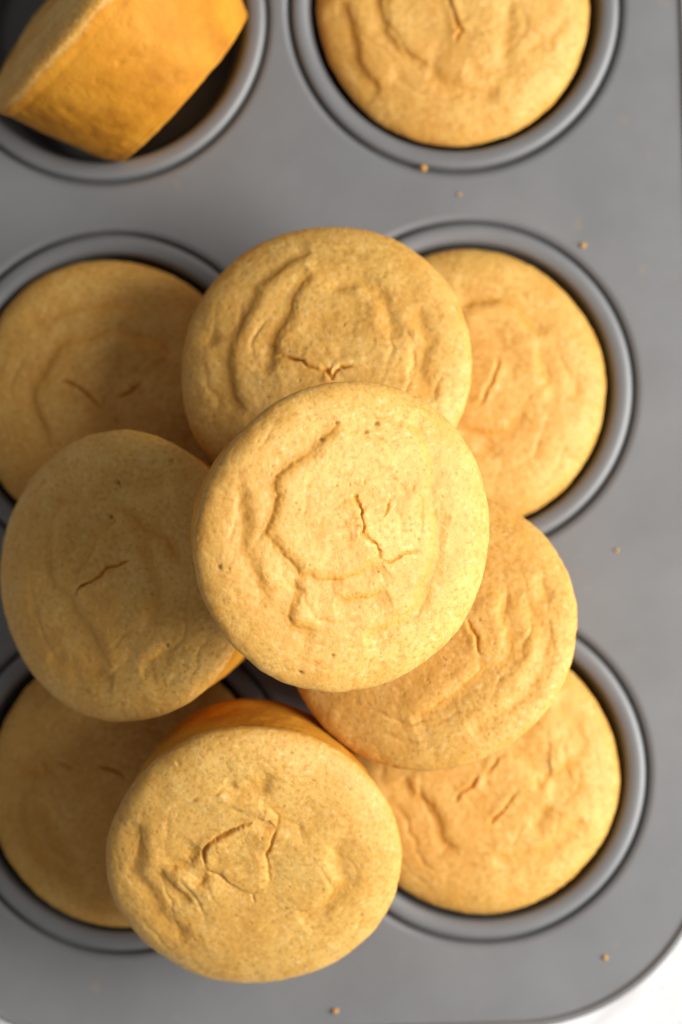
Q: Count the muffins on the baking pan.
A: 11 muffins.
